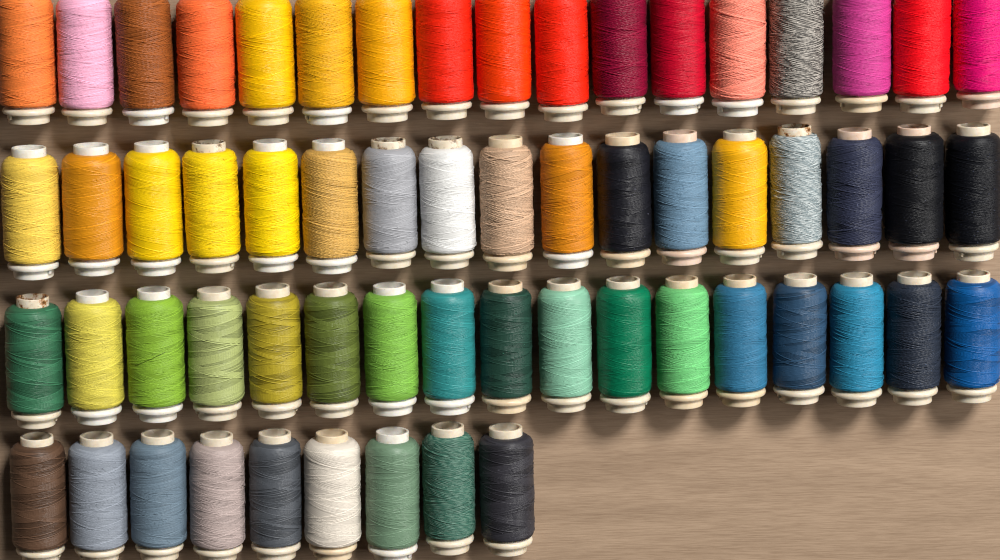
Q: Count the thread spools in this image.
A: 60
